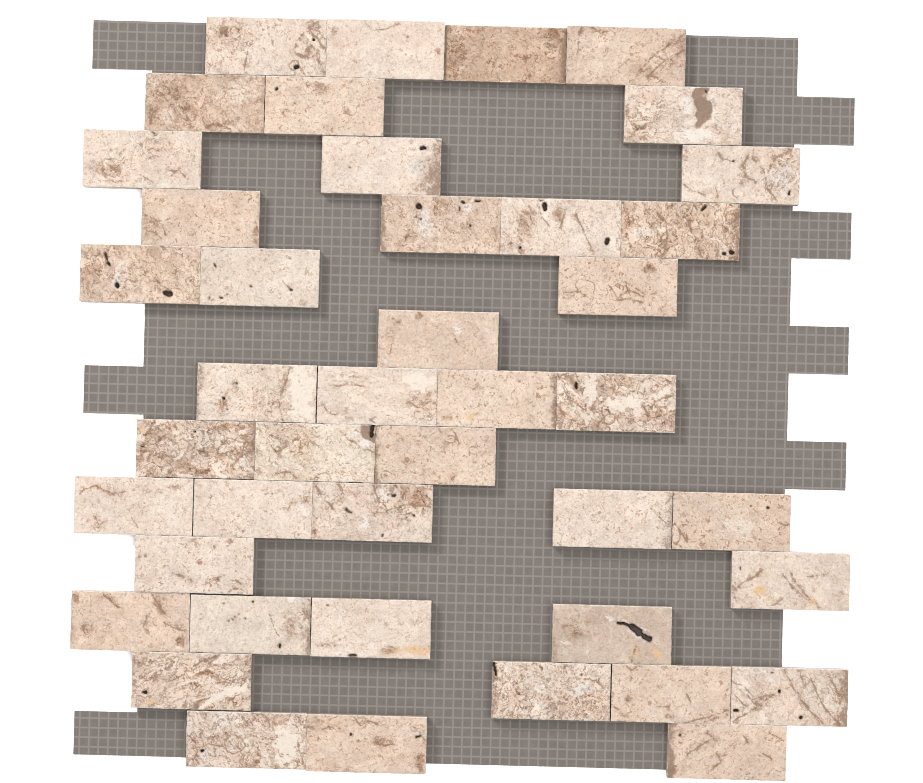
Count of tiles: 43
